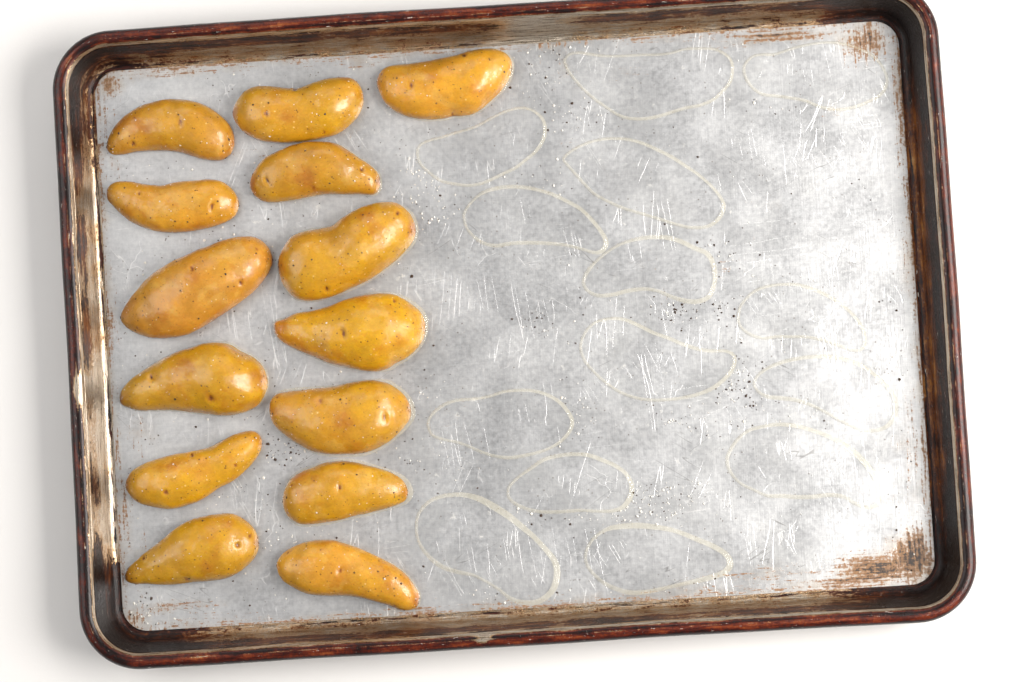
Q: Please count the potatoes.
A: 14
